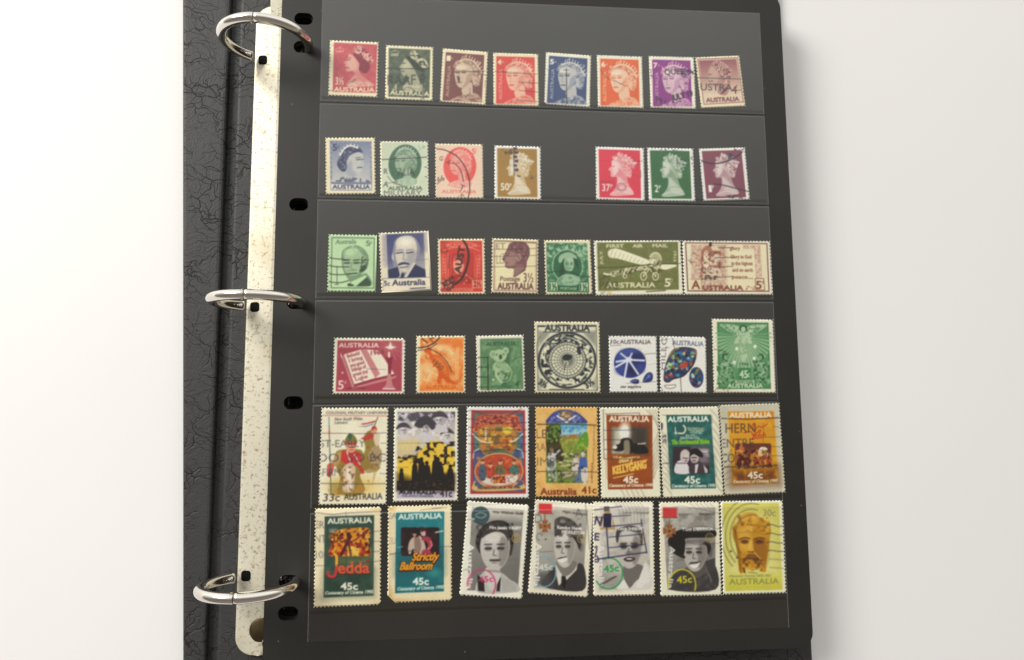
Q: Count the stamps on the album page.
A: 43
